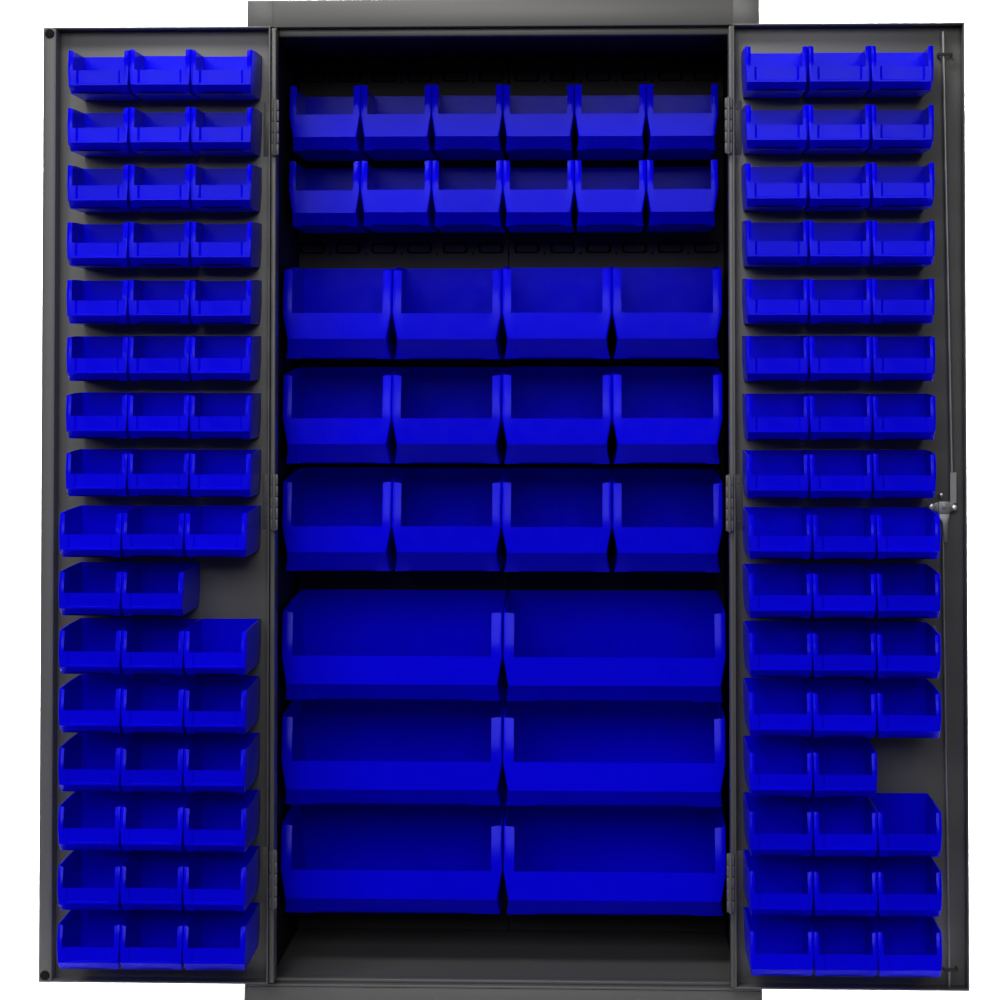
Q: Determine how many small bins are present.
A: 94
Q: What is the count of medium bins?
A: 12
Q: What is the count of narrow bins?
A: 12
